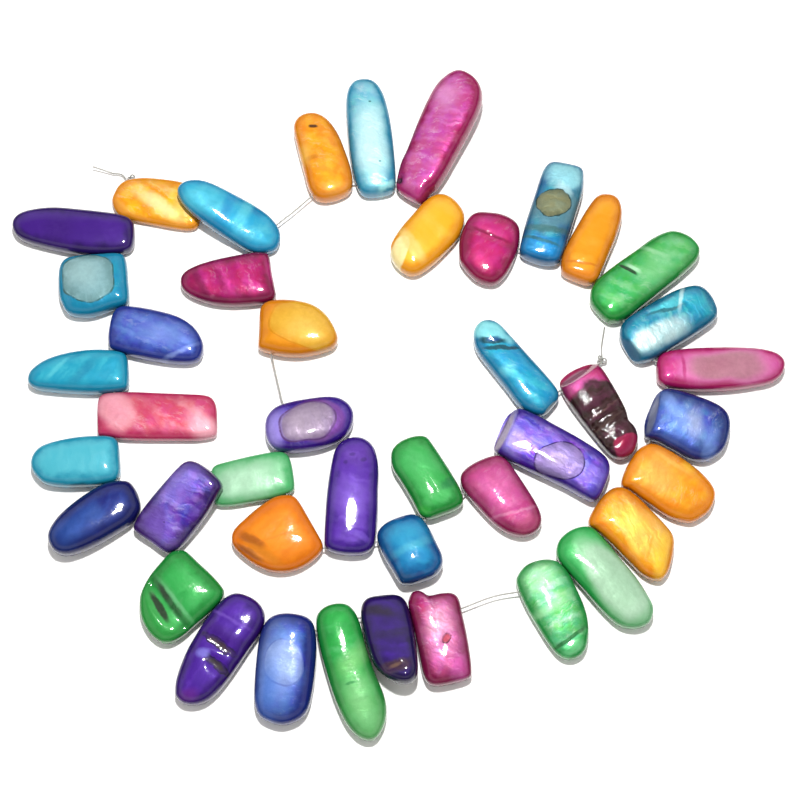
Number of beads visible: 43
